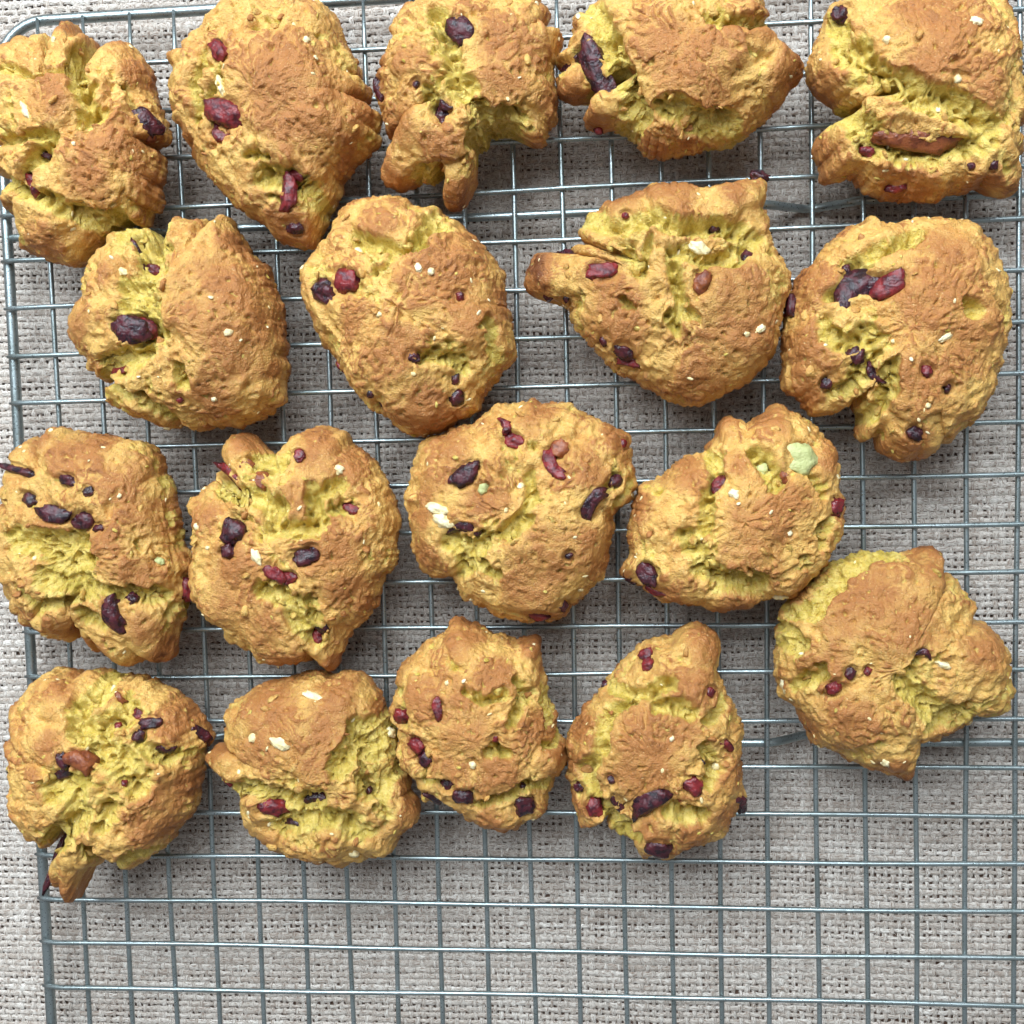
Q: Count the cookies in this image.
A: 18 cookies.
